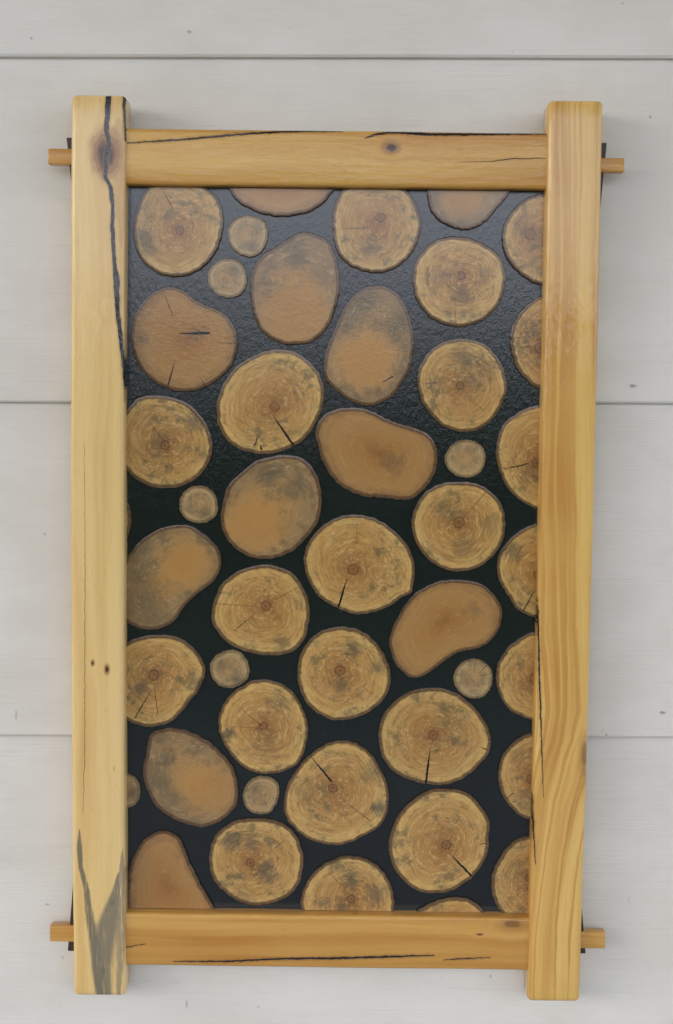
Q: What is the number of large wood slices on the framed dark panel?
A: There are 37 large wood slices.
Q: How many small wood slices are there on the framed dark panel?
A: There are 8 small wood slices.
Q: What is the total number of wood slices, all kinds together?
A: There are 45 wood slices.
